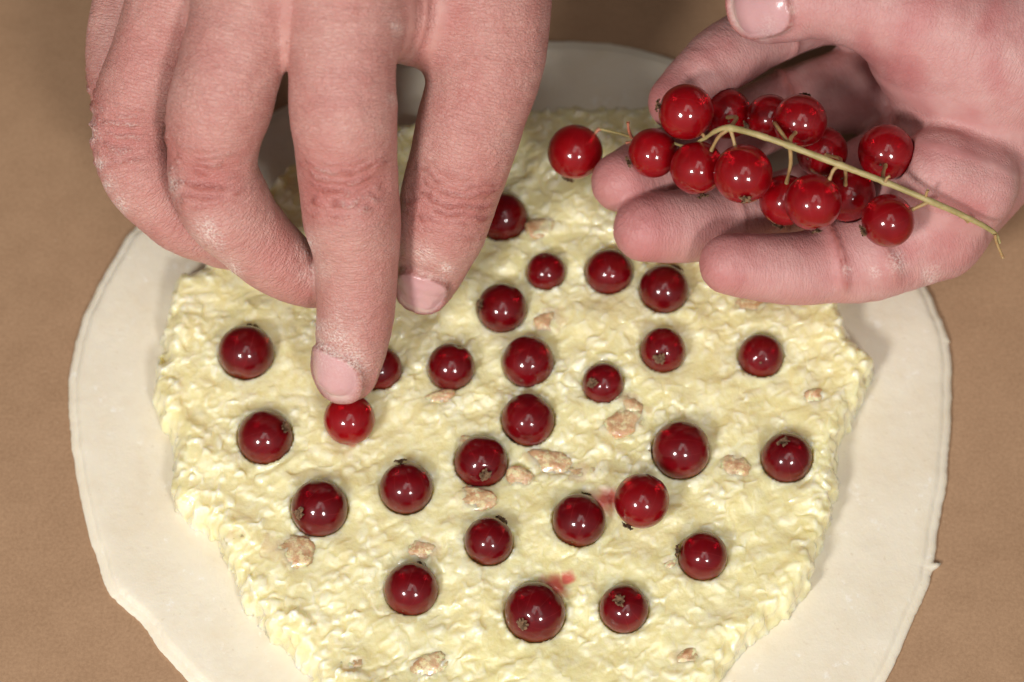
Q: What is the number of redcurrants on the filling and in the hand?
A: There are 41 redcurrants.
